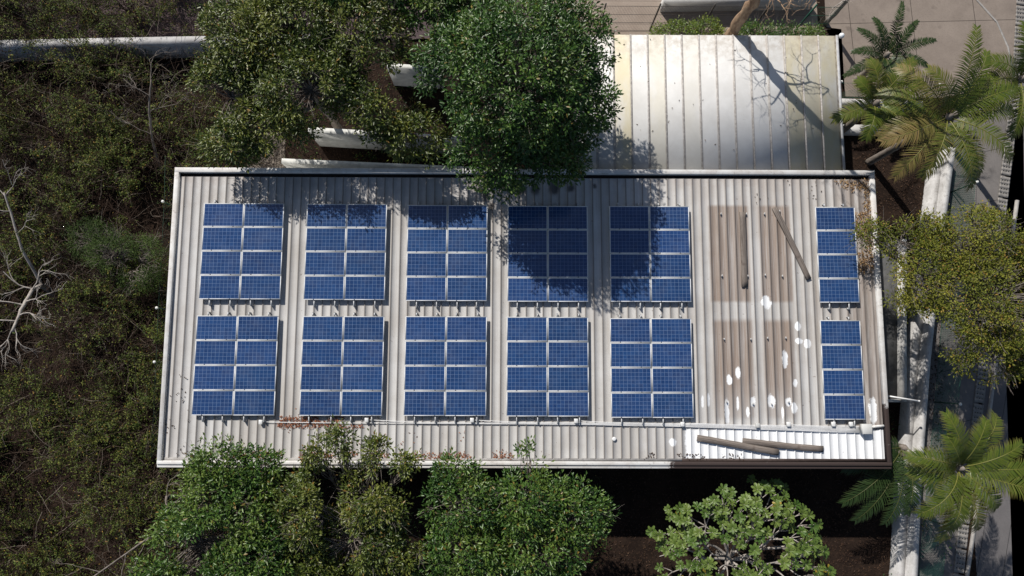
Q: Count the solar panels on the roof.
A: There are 88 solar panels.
